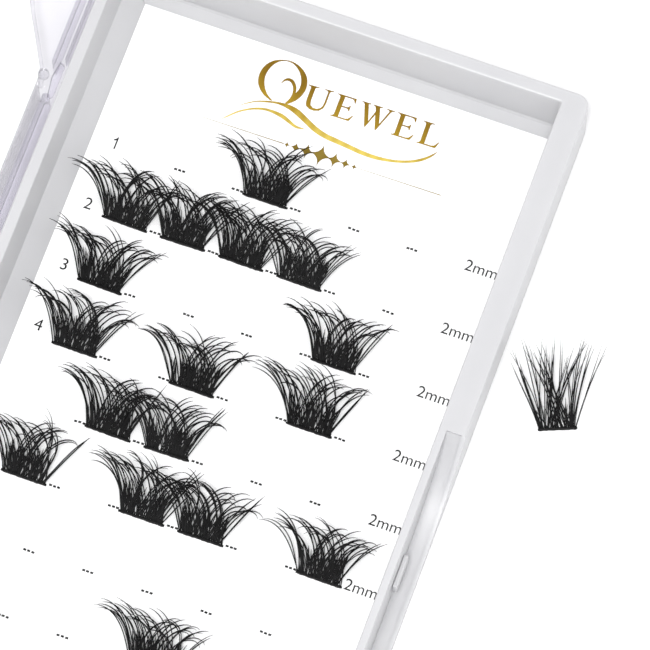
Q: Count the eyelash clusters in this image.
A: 18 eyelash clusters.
